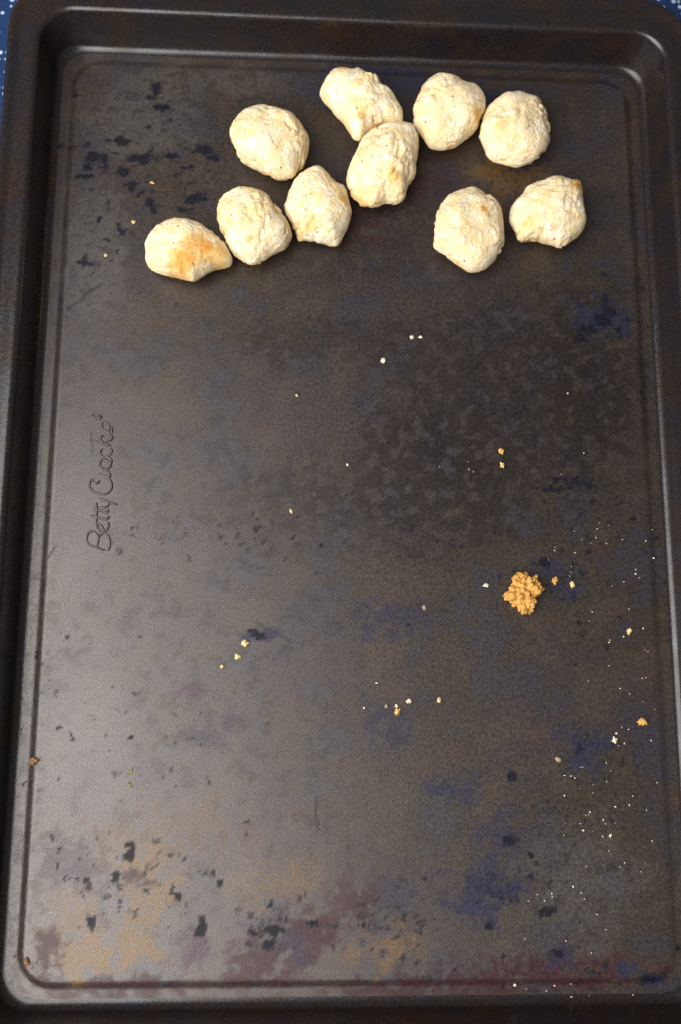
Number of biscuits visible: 10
